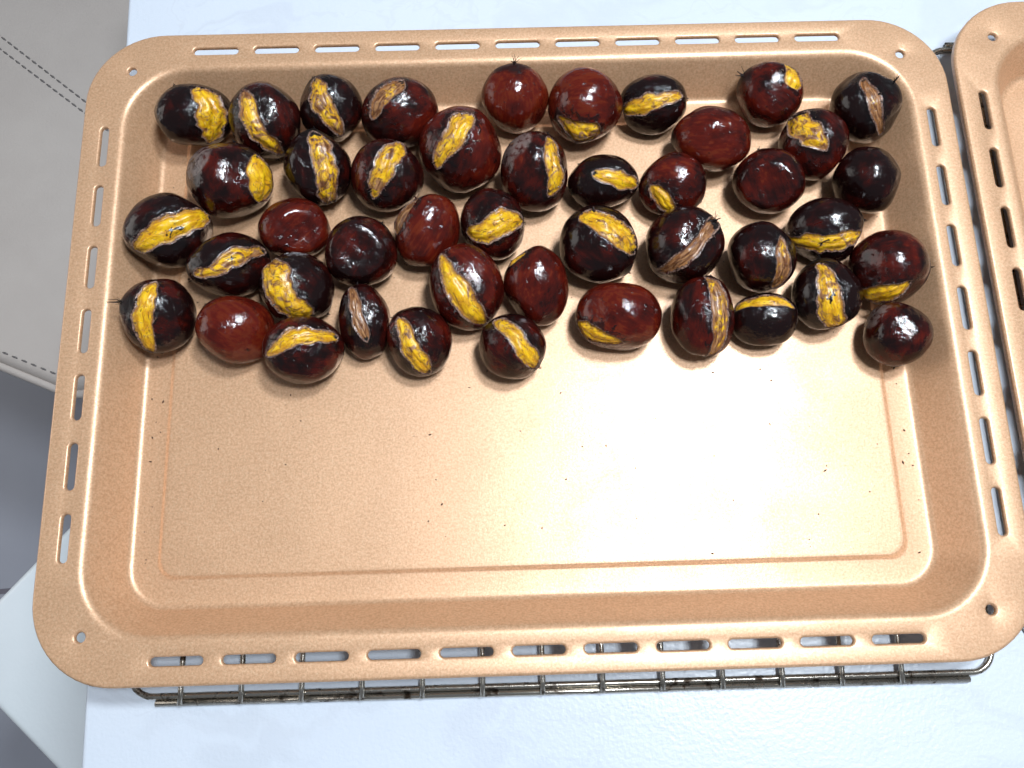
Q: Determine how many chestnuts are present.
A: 45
